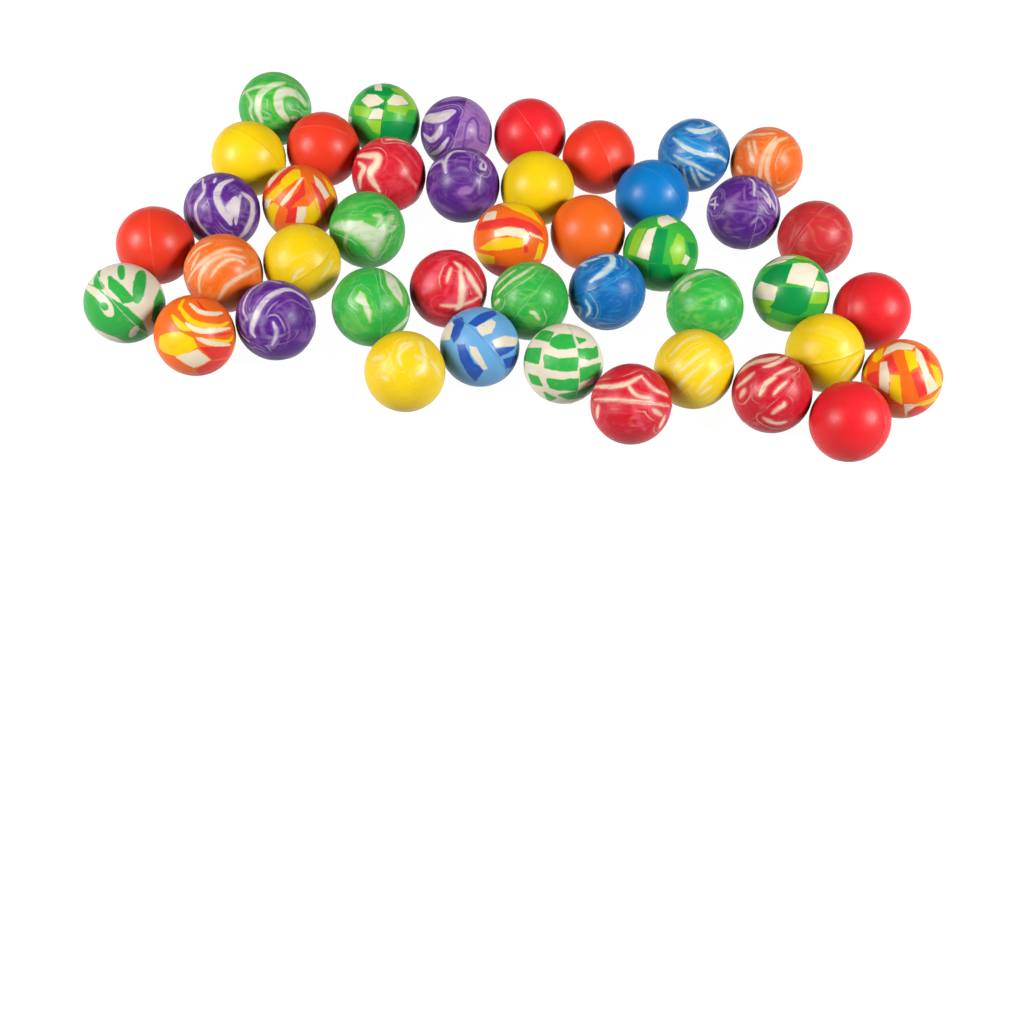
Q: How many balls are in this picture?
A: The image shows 43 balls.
